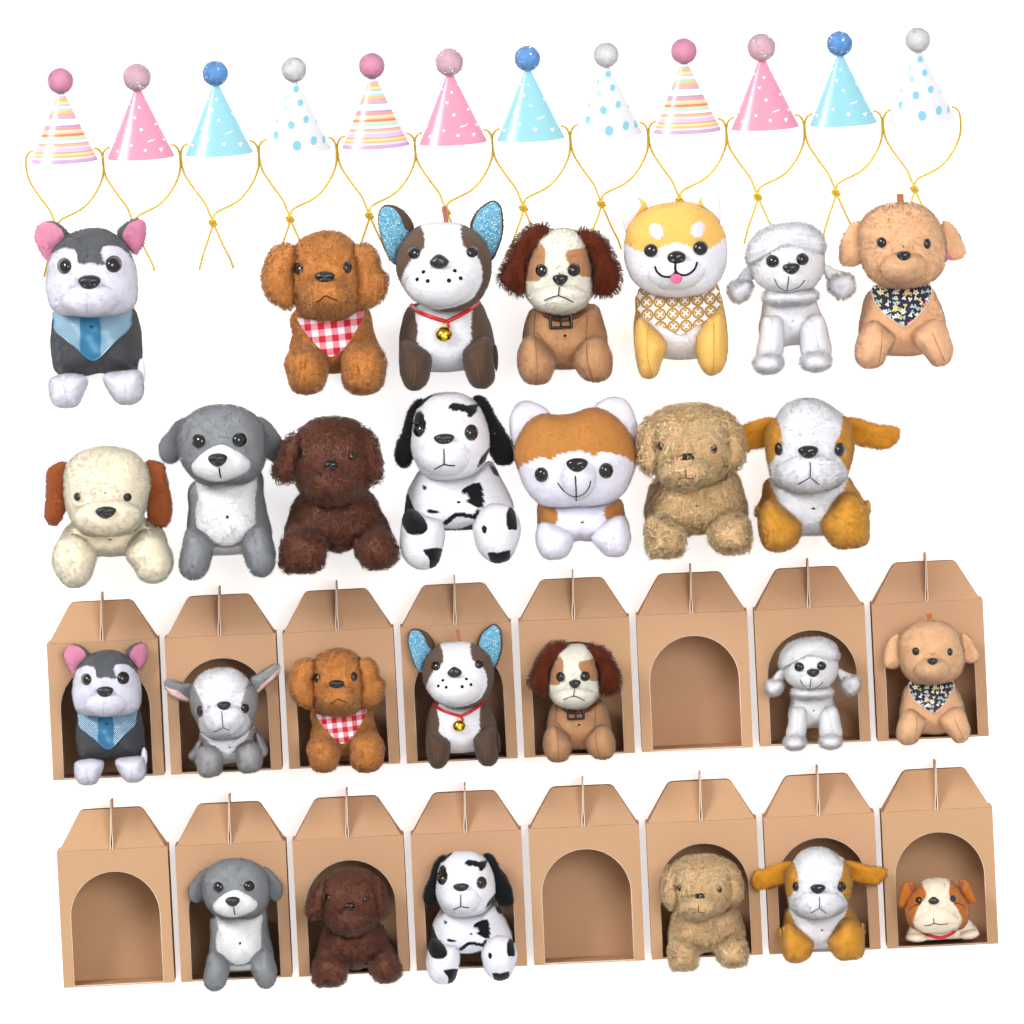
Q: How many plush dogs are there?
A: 27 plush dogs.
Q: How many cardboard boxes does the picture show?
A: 16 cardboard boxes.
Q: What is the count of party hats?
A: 12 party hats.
